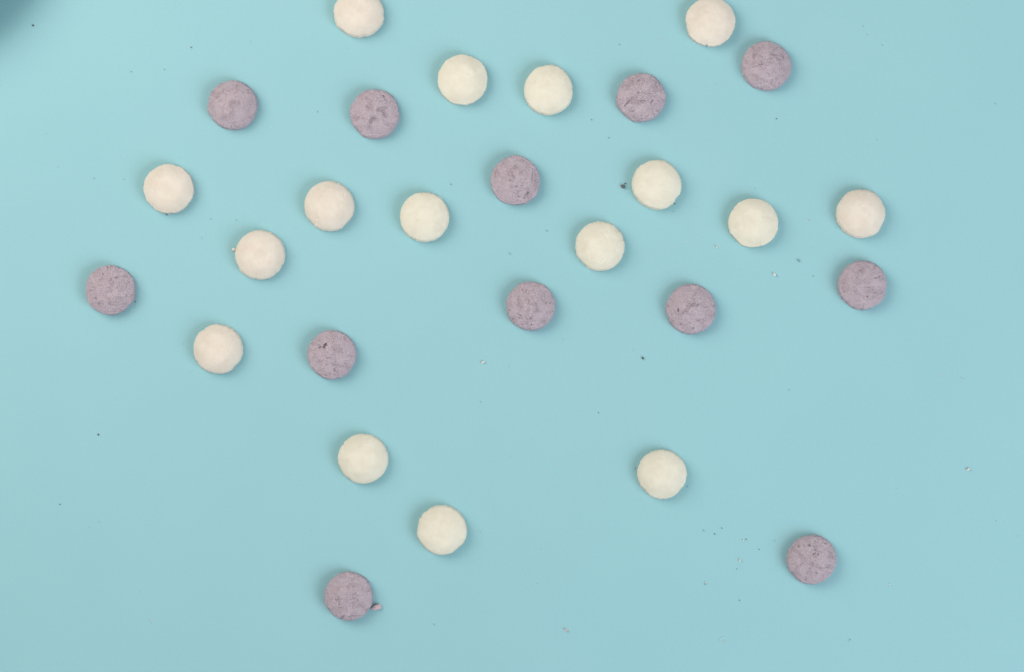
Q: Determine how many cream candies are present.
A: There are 16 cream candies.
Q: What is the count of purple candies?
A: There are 12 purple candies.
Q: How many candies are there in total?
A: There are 28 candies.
